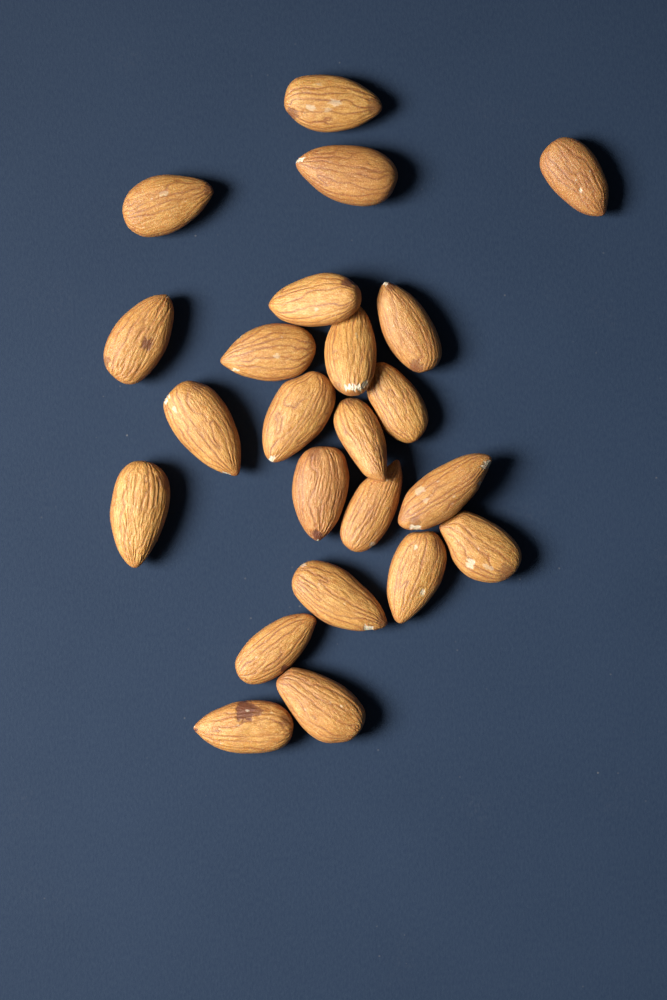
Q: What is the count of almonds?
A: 23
